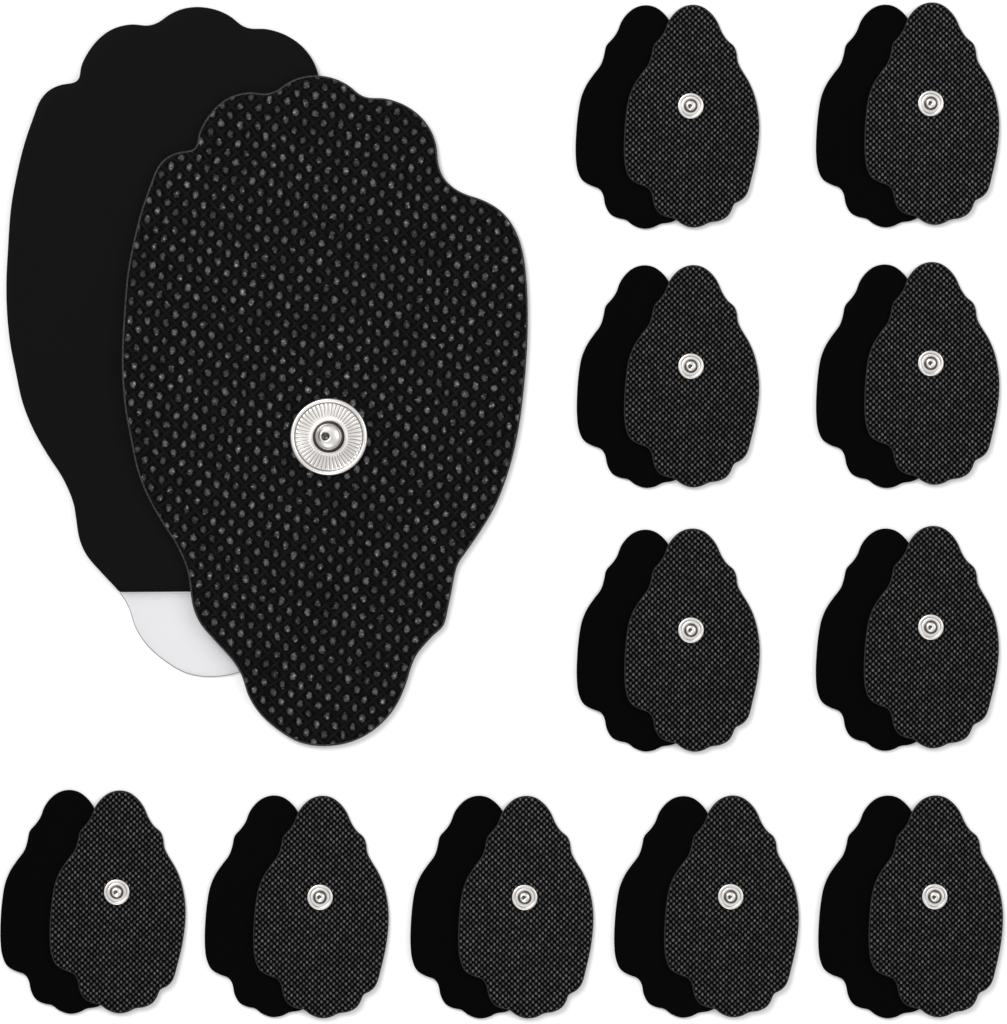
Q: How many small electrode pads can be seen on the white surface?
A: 22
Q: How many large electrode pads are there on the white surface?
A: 2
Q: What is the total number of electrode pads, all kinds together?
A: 24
